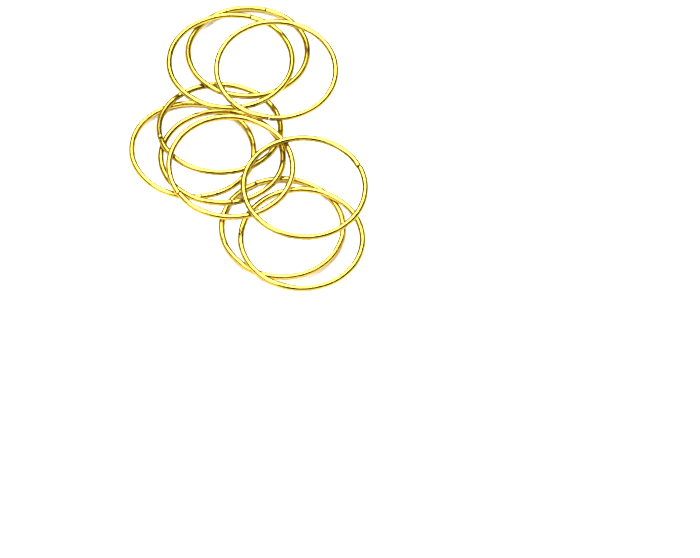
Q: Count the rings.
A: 10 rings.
